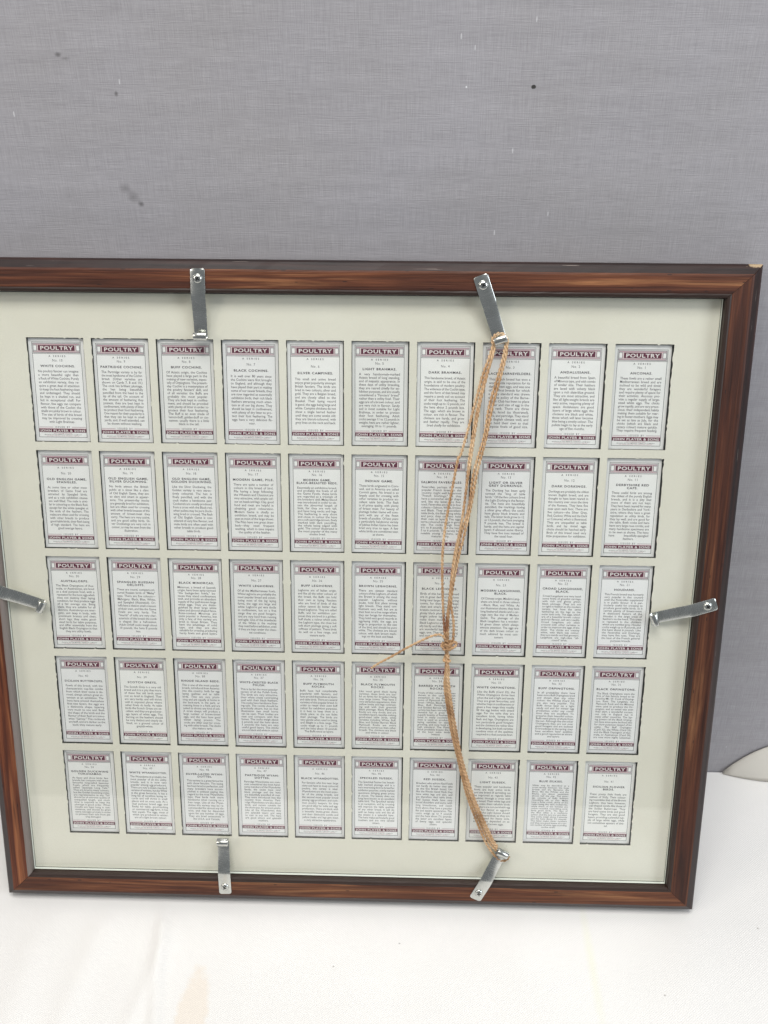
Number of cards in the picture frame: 50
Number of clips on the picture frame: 6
